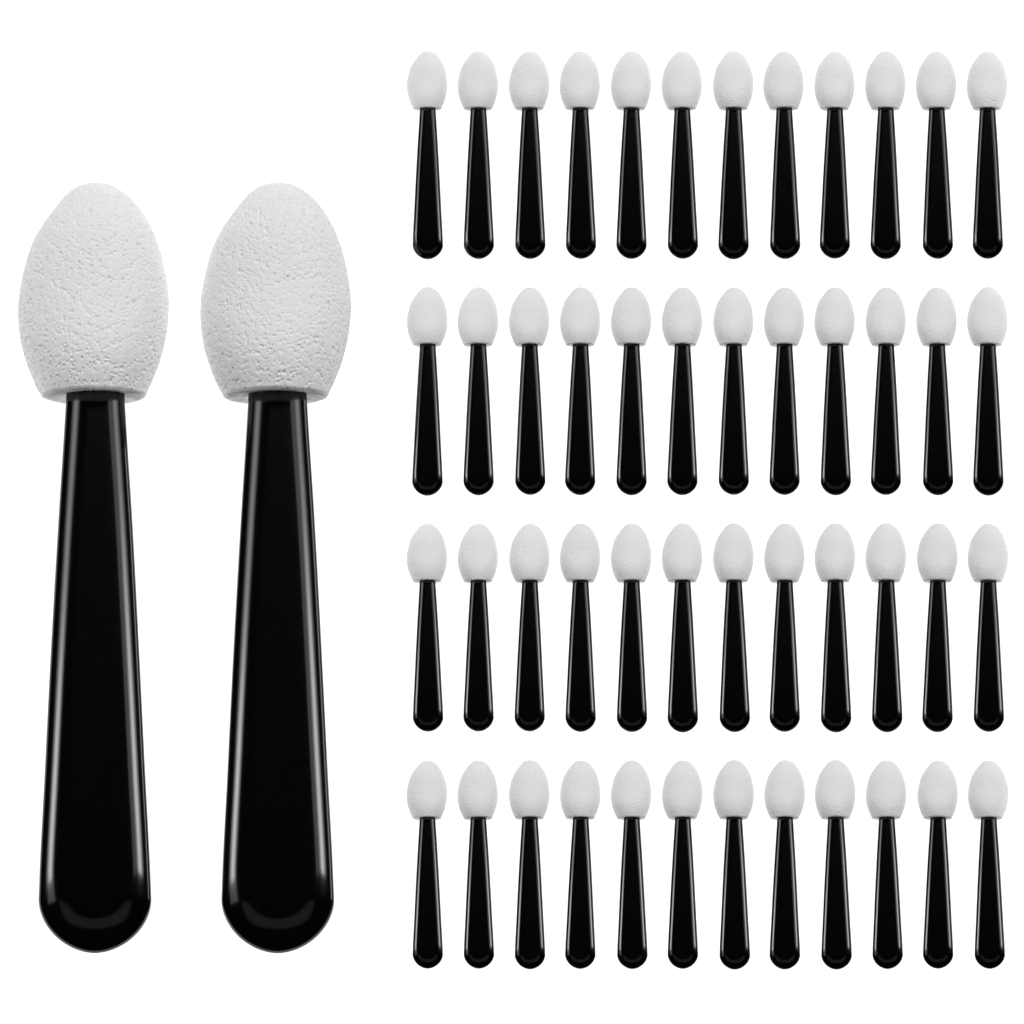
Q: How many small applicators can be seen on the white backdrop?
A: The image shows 48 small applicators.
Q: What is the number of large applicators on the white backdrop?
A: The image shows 2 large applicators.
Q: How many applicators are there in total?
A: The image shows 50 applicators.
